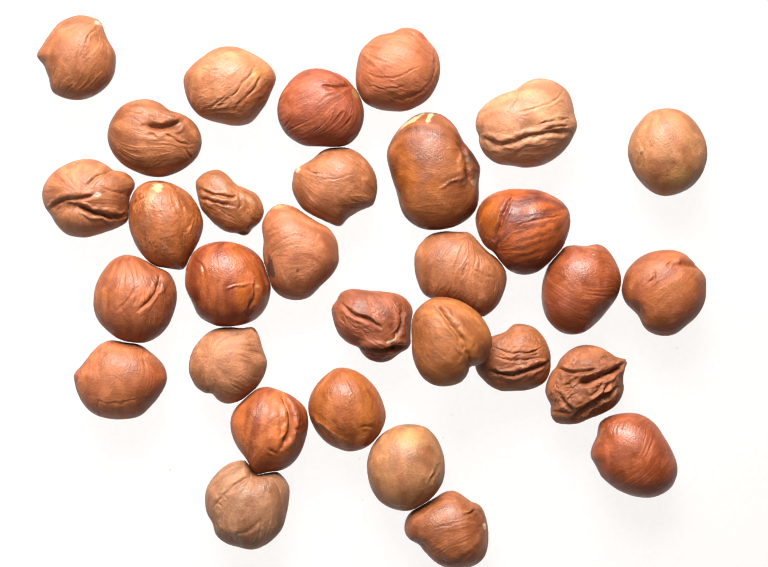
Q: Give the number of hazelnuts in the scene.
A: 31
